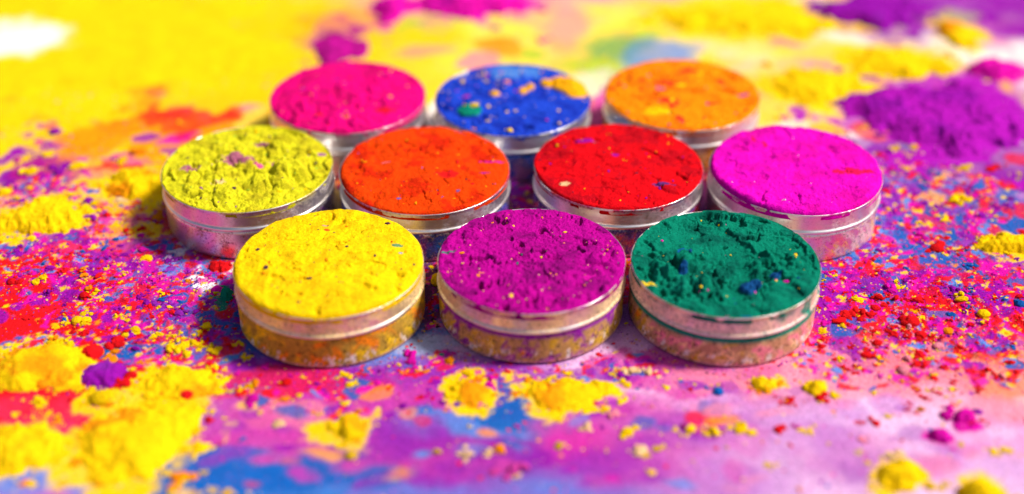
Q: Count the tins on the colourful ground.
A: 10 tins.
